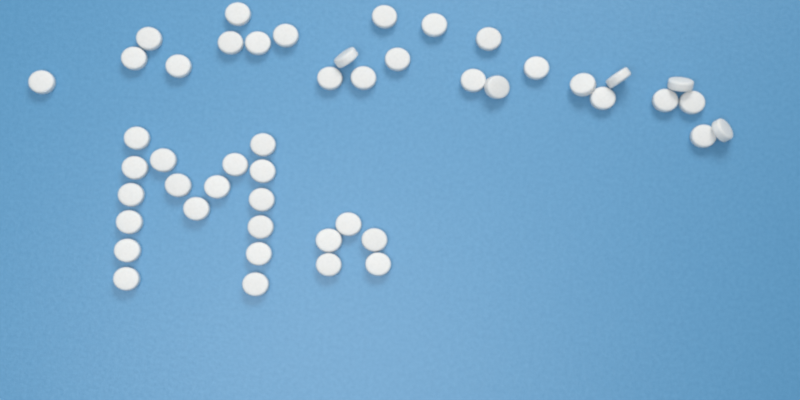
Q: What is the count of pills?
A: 48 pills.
